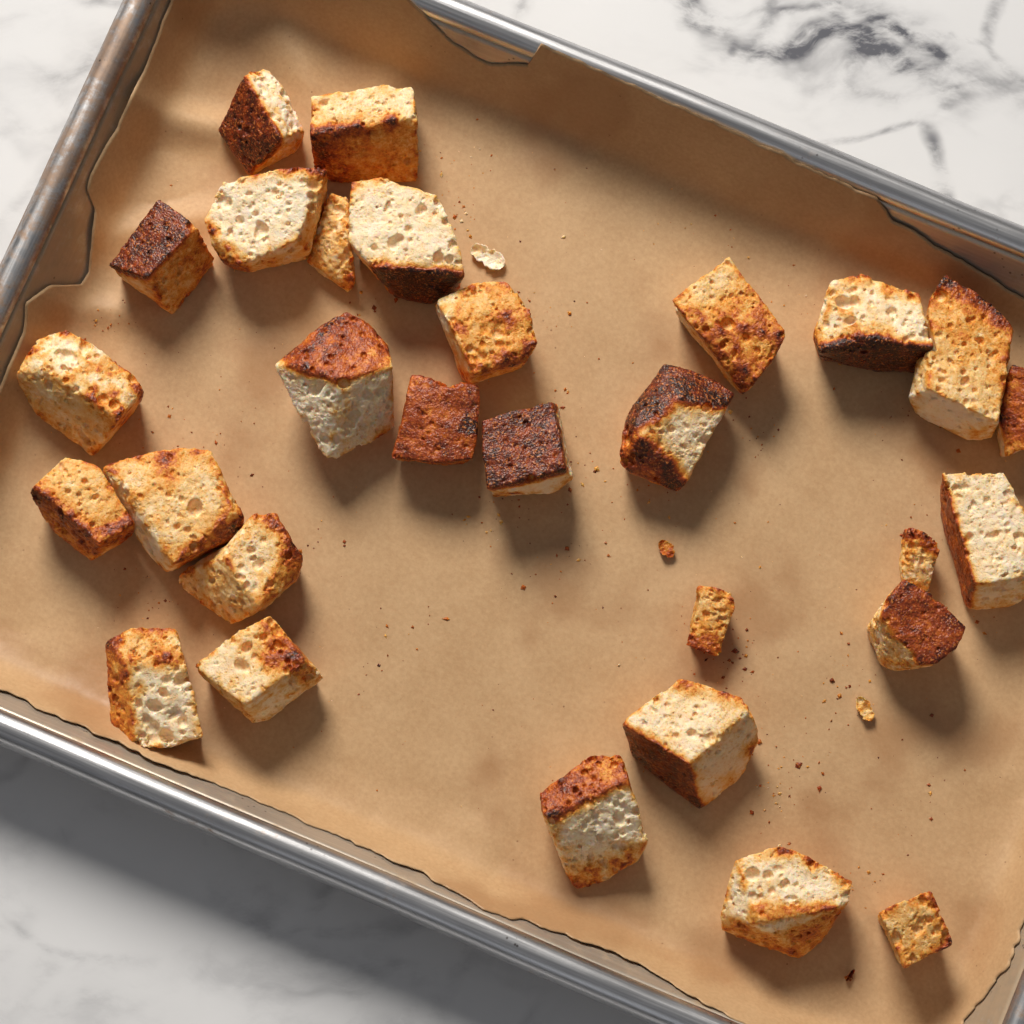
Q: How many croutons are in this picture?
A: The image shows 29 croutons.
